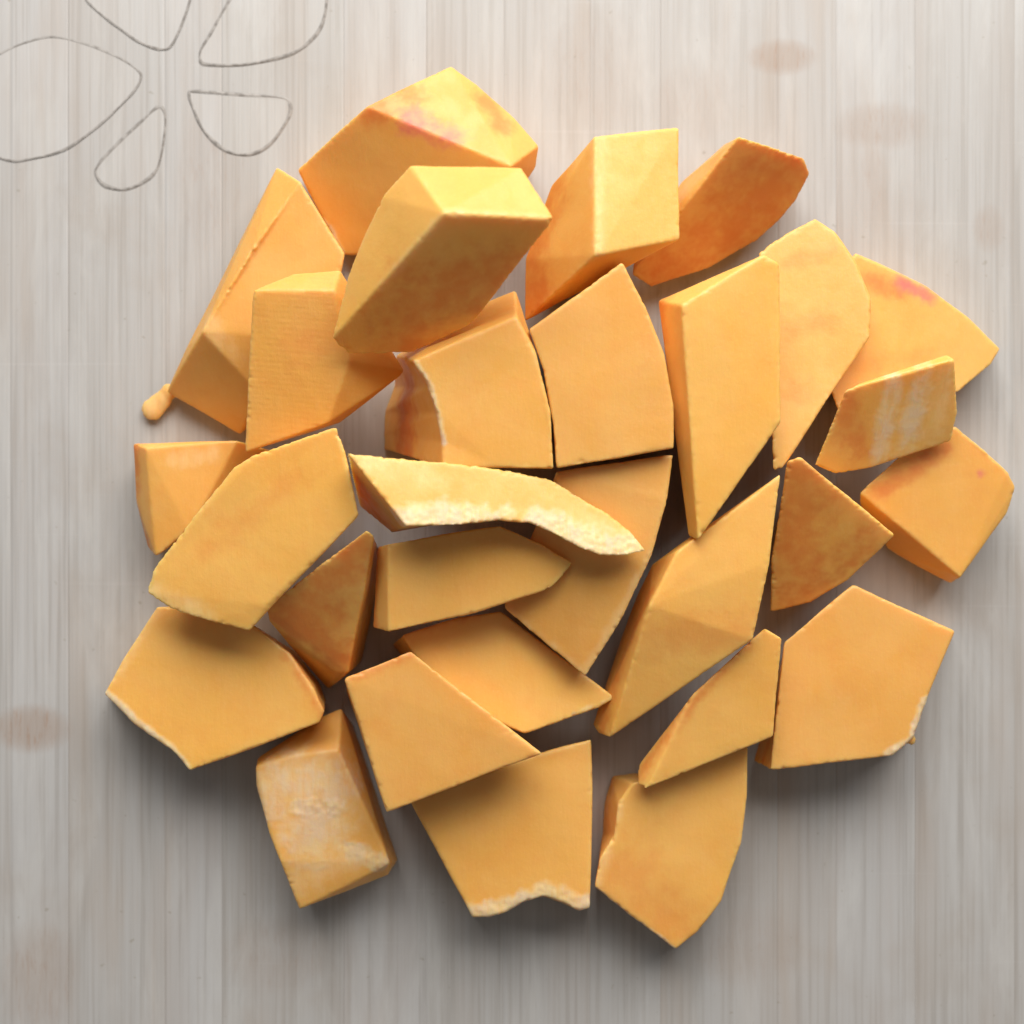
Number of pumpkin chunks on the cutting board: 29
